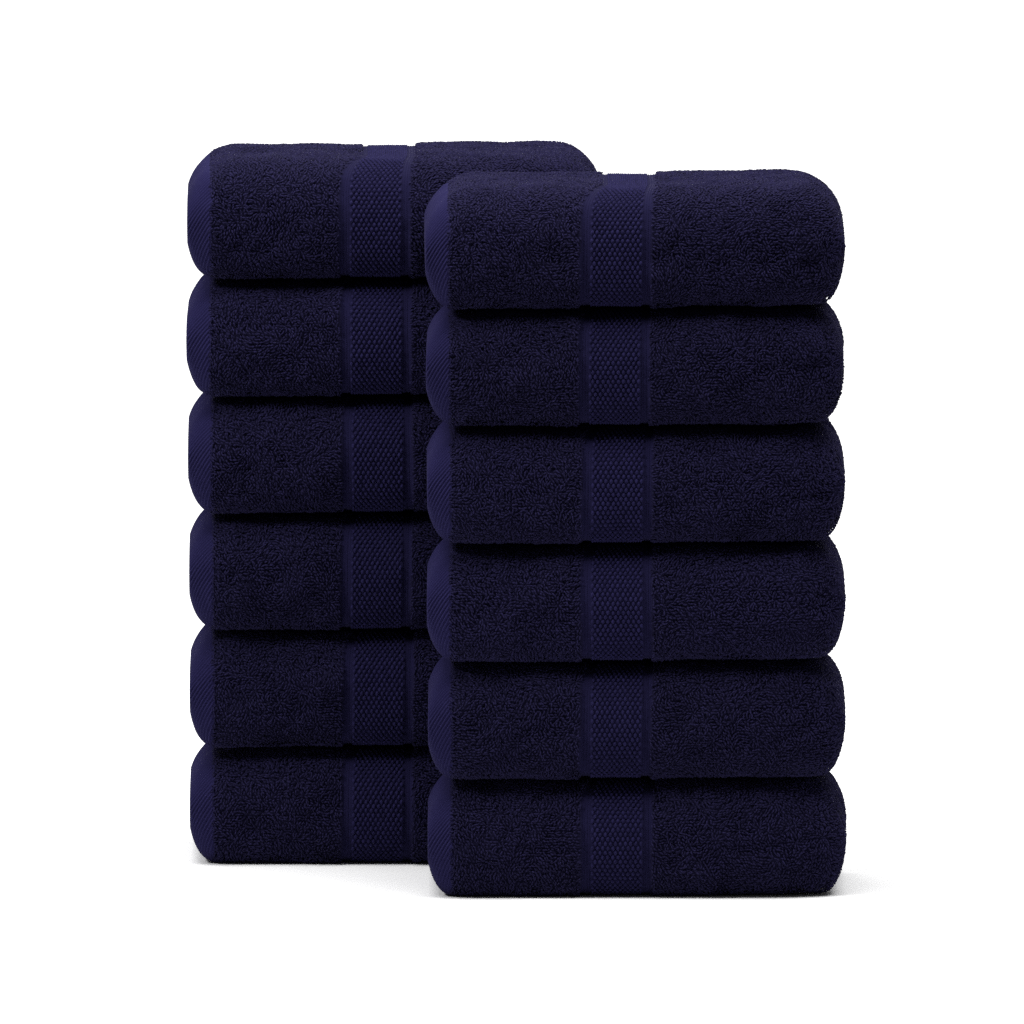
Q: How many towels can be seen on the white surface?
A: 12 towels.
